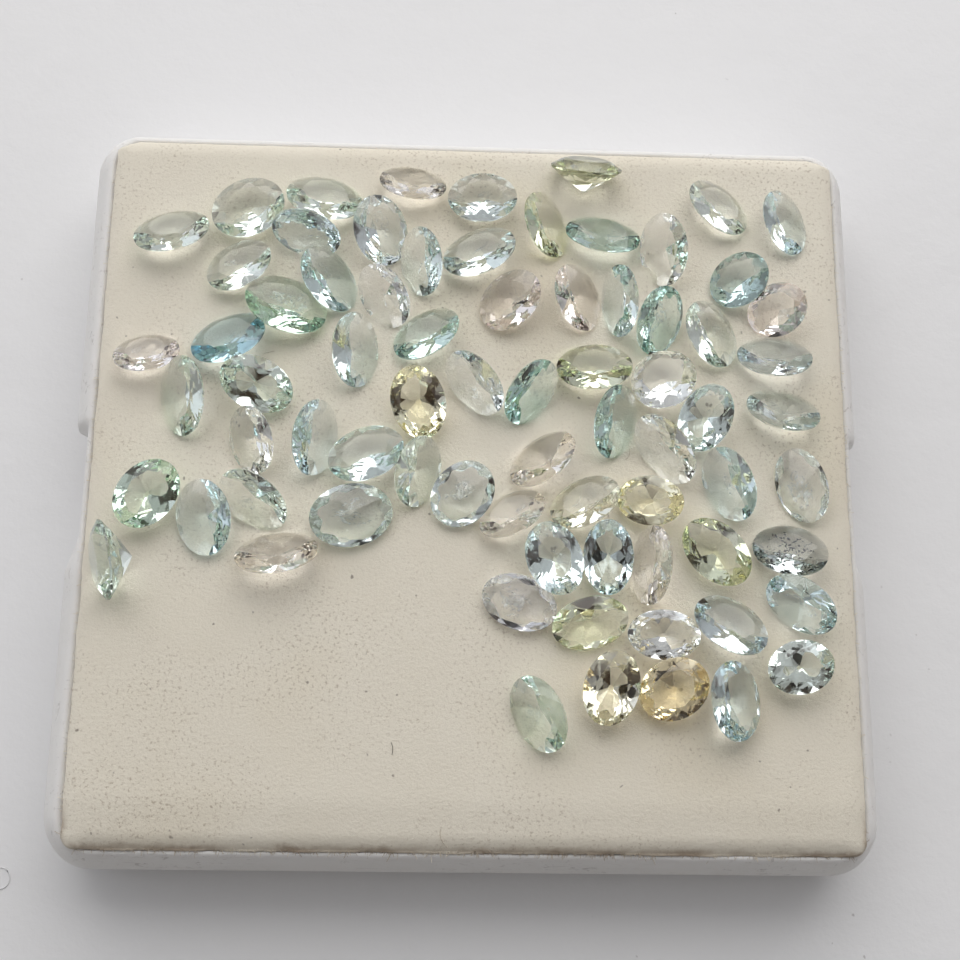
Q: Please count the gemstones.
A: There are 74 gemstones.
